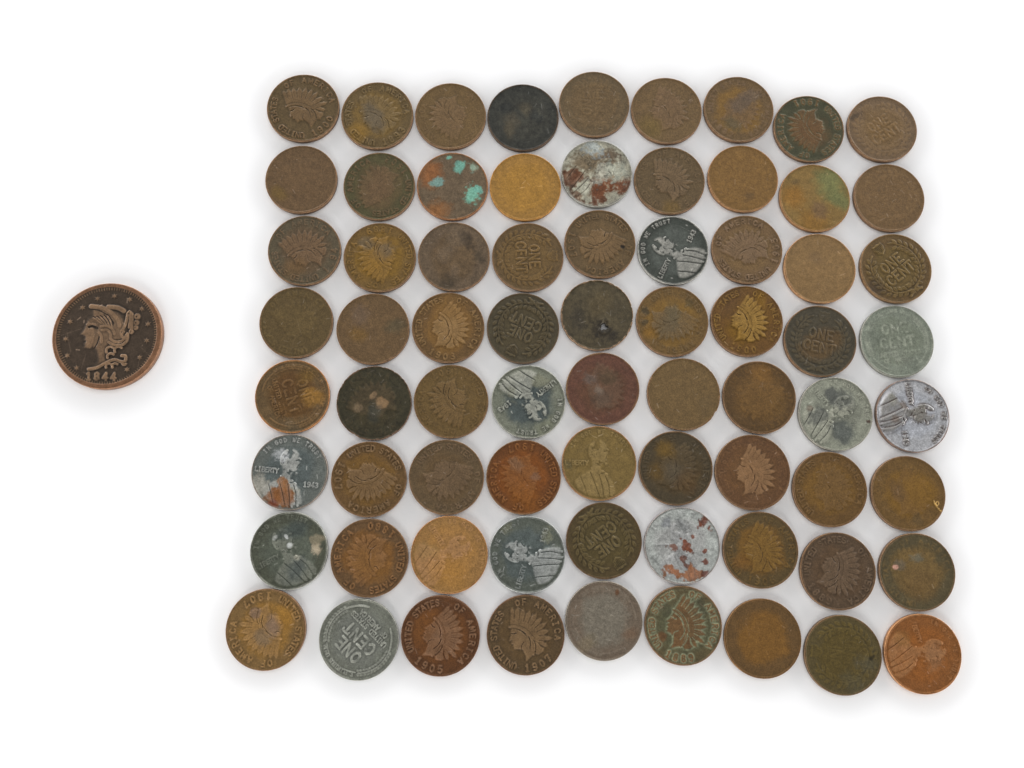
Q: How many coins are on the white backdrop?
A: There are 73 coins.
